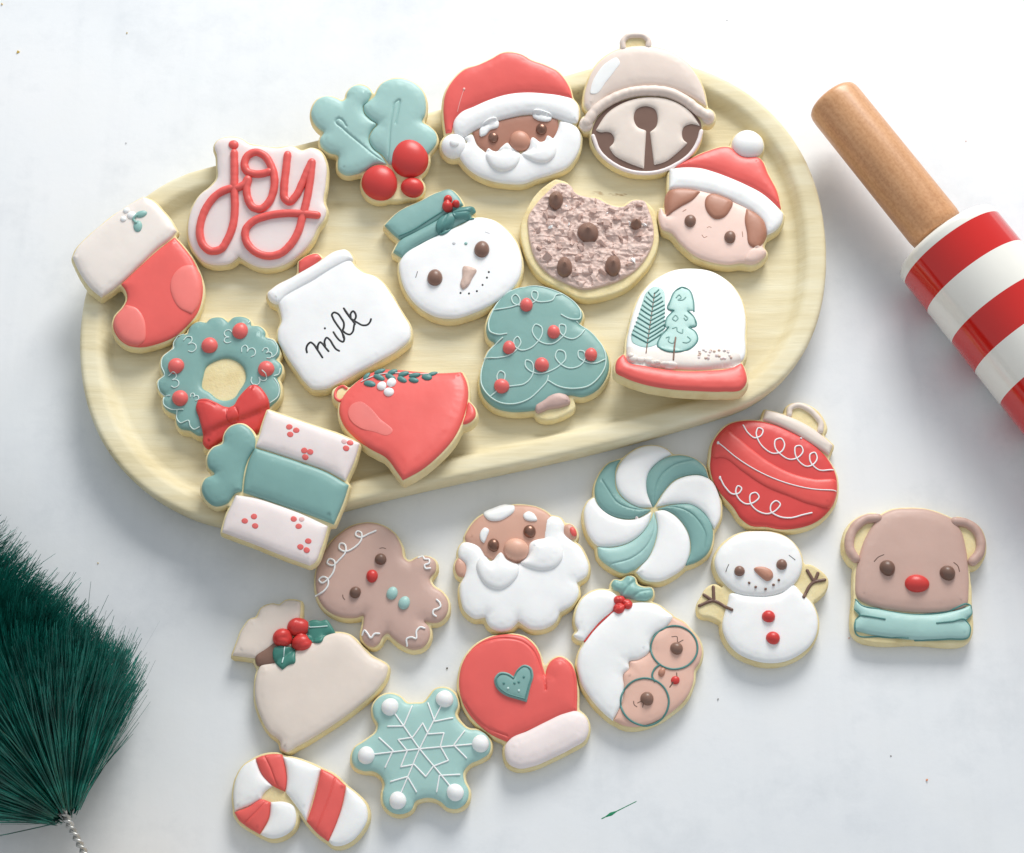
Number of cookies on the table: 25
